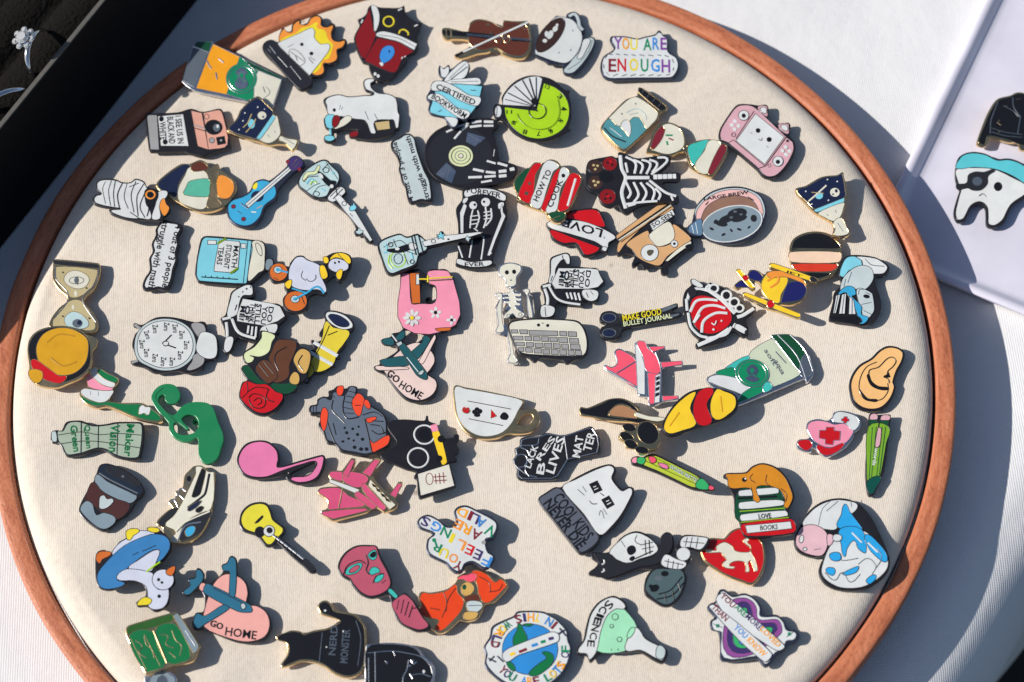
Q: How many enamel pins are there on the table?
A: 88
